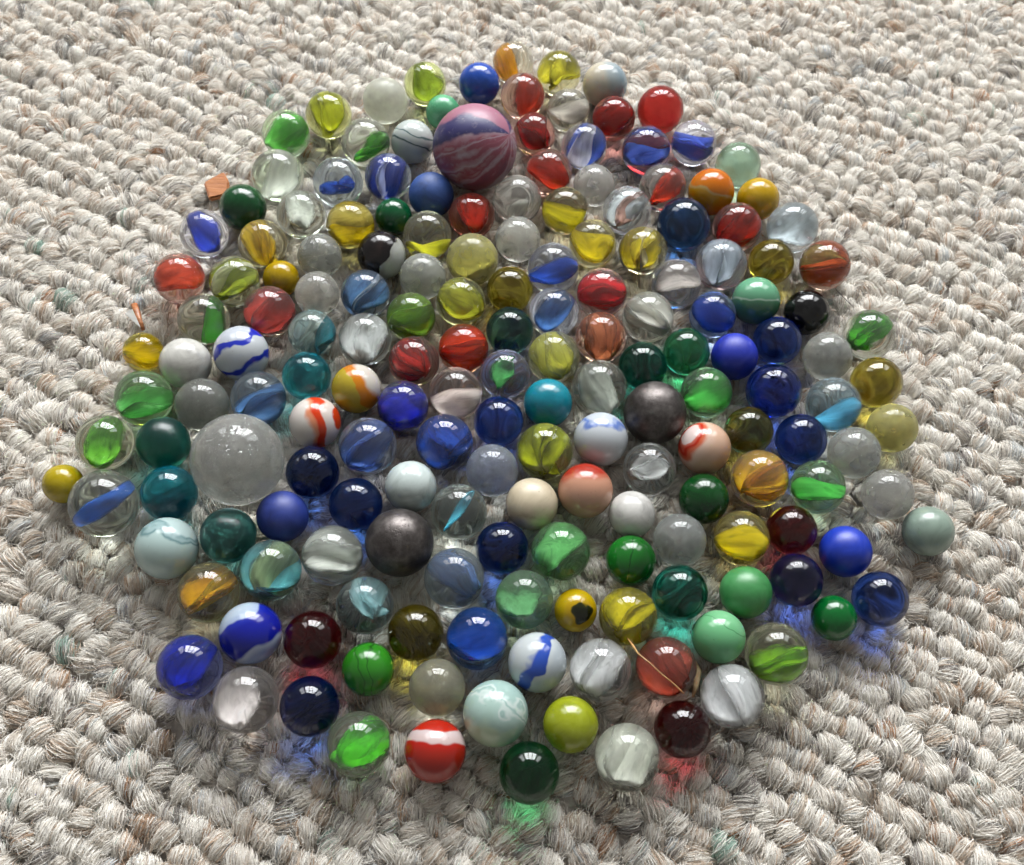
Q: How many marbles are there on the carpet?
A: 180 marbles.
